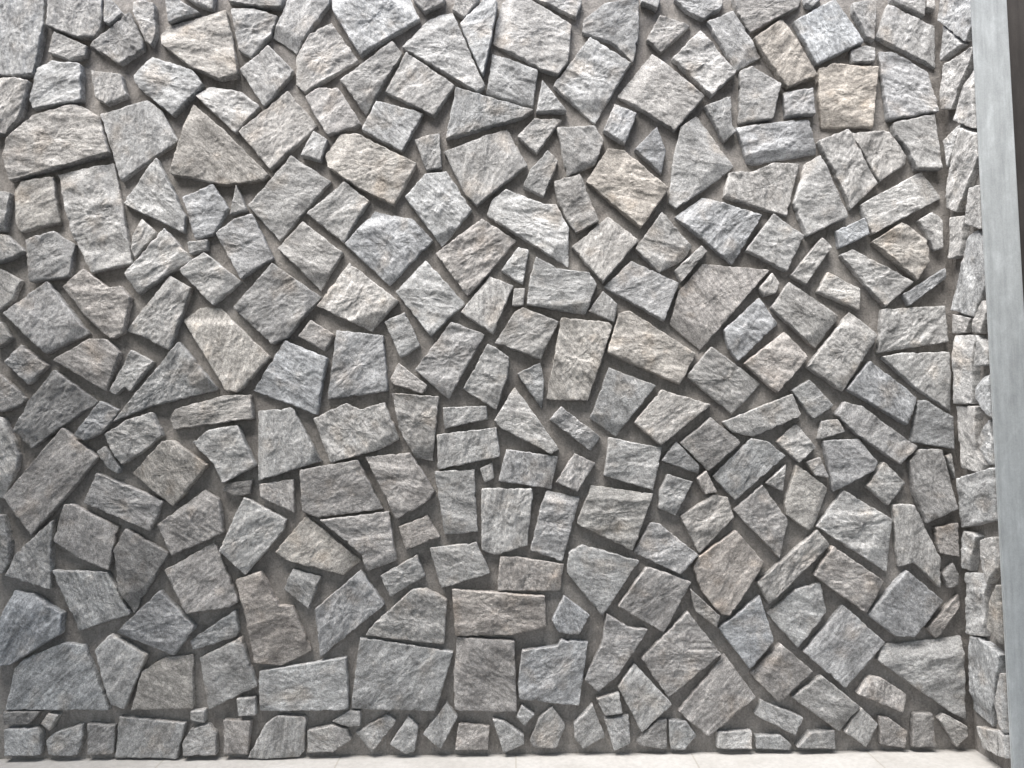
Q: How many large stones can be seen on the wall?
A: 189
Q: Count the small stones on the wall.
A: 126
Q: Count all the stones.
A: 315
